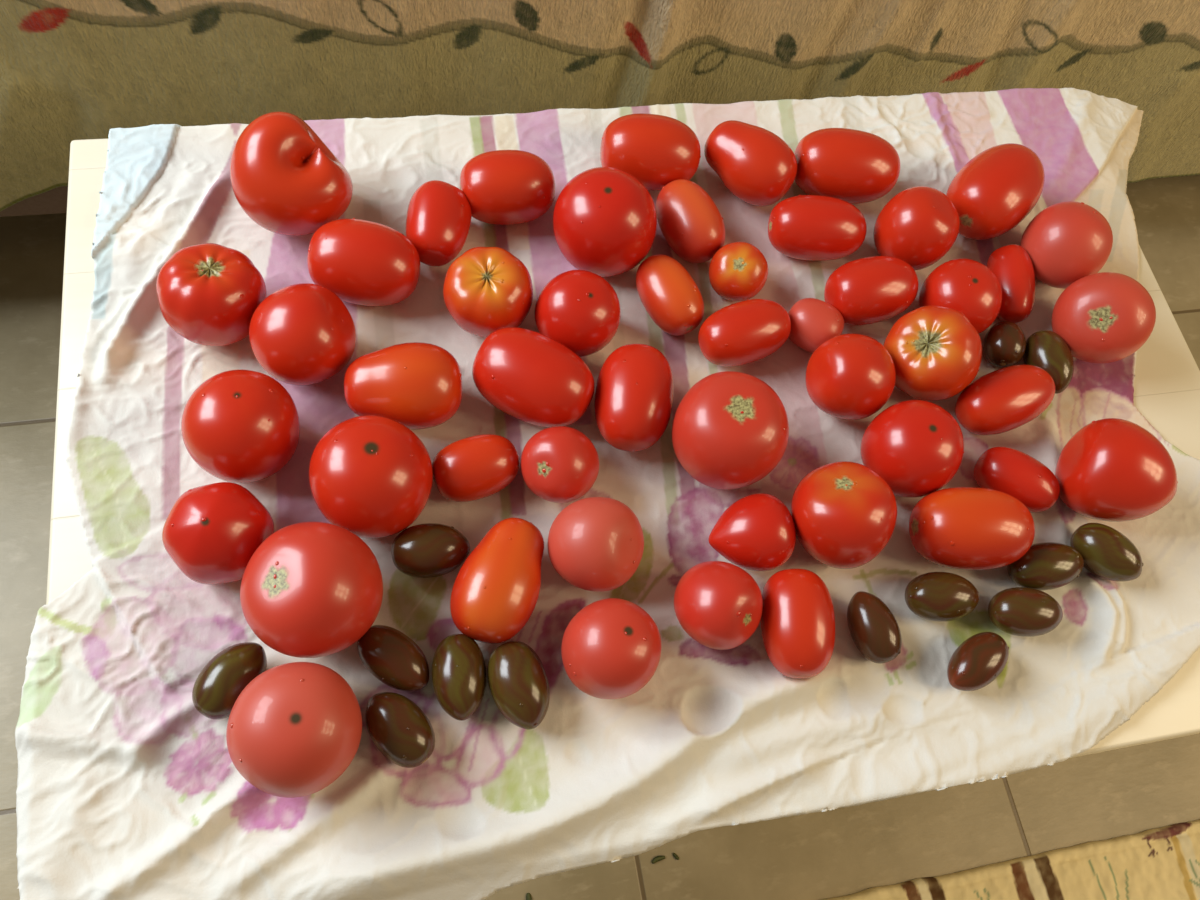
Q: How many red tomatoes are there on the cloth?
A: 50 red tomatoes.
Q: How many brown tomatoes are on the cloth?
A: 14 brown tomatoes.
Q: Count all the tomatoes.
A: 64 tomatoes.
